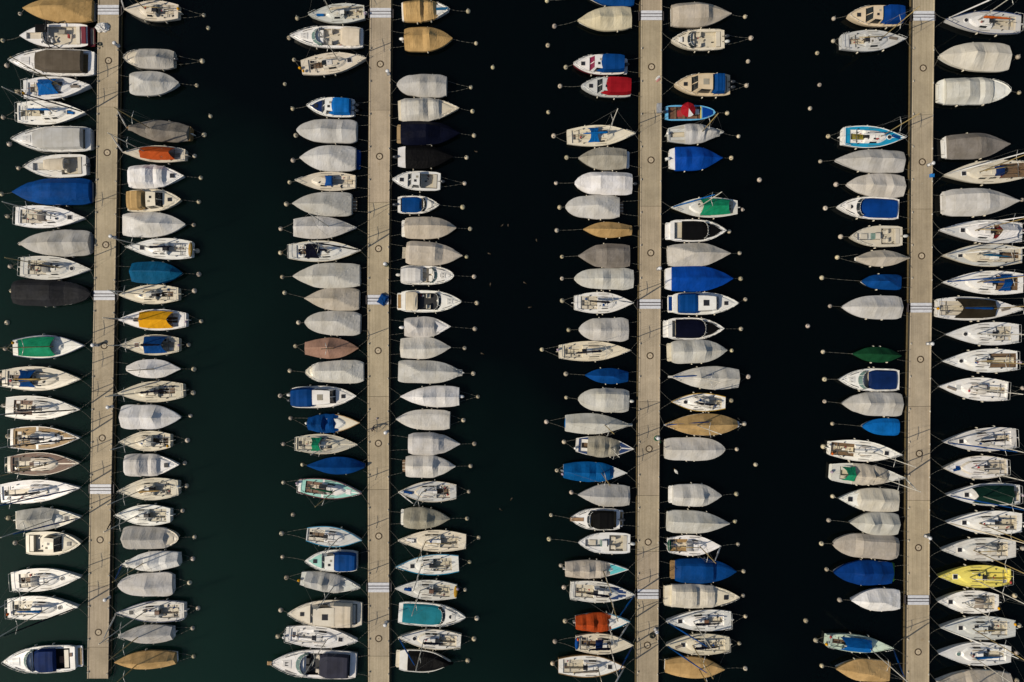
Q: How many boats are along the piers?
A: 200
